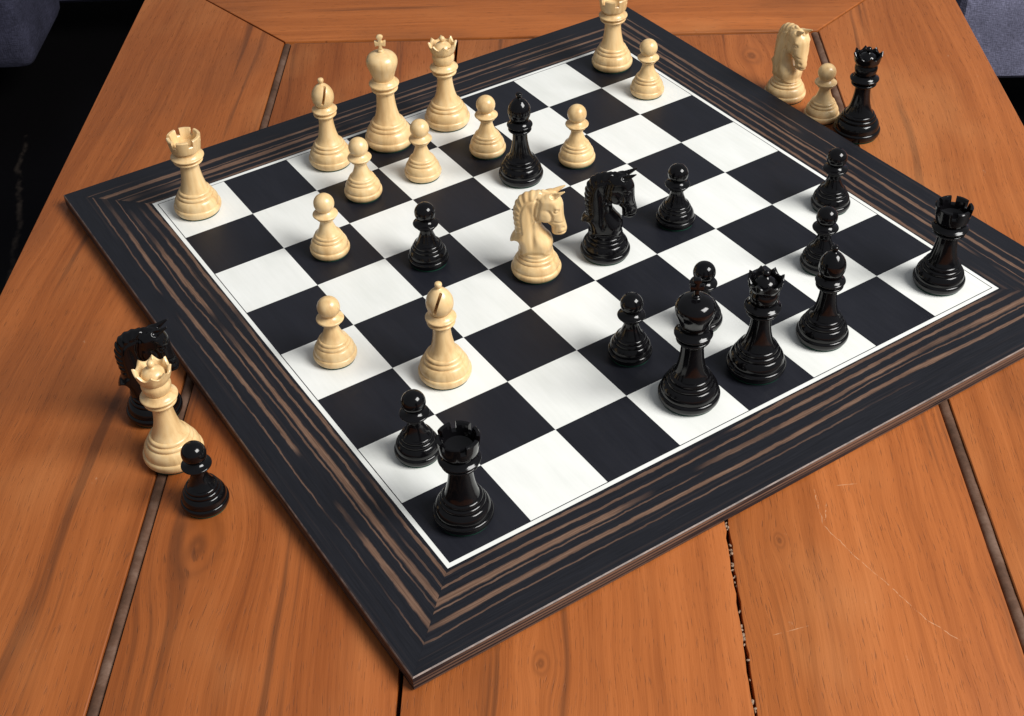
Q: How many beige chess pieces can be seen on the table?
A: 17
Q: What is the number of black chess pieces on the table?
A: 17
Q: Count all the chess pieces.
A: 34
